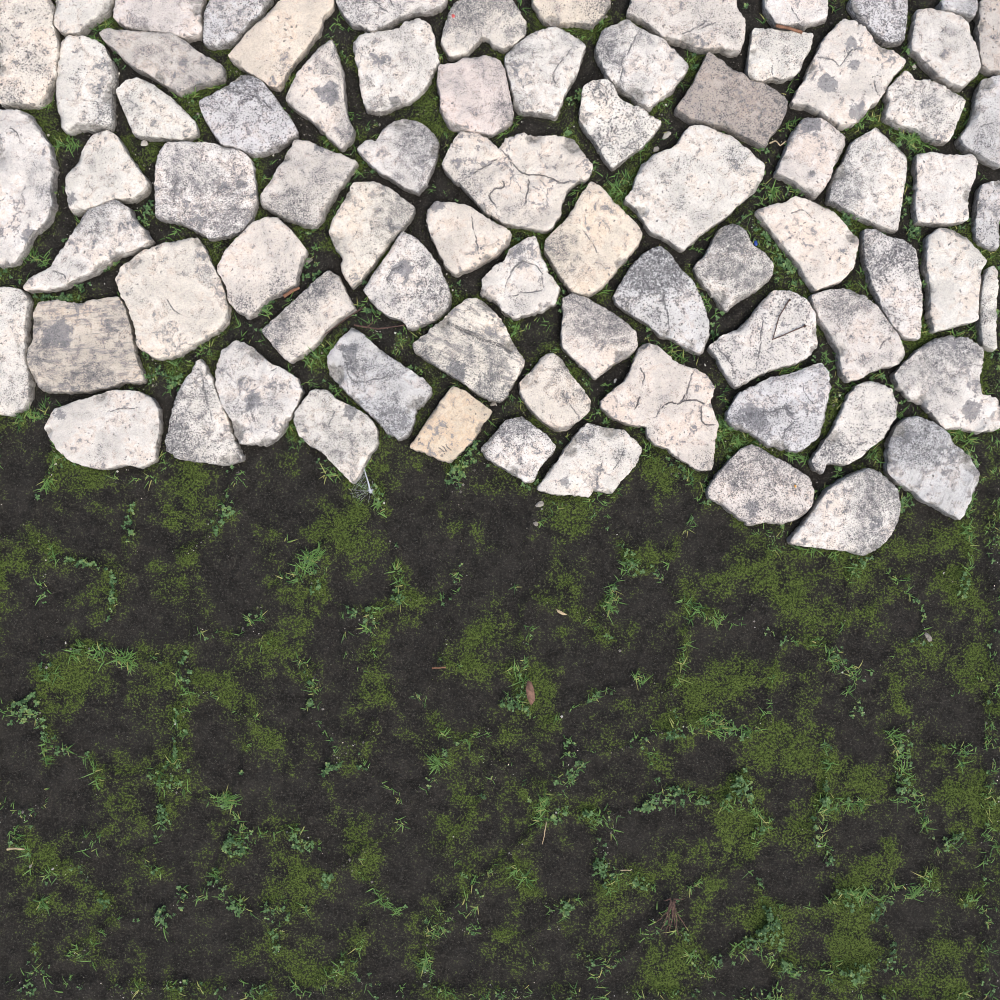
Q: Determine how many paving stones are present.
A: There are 77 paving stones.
